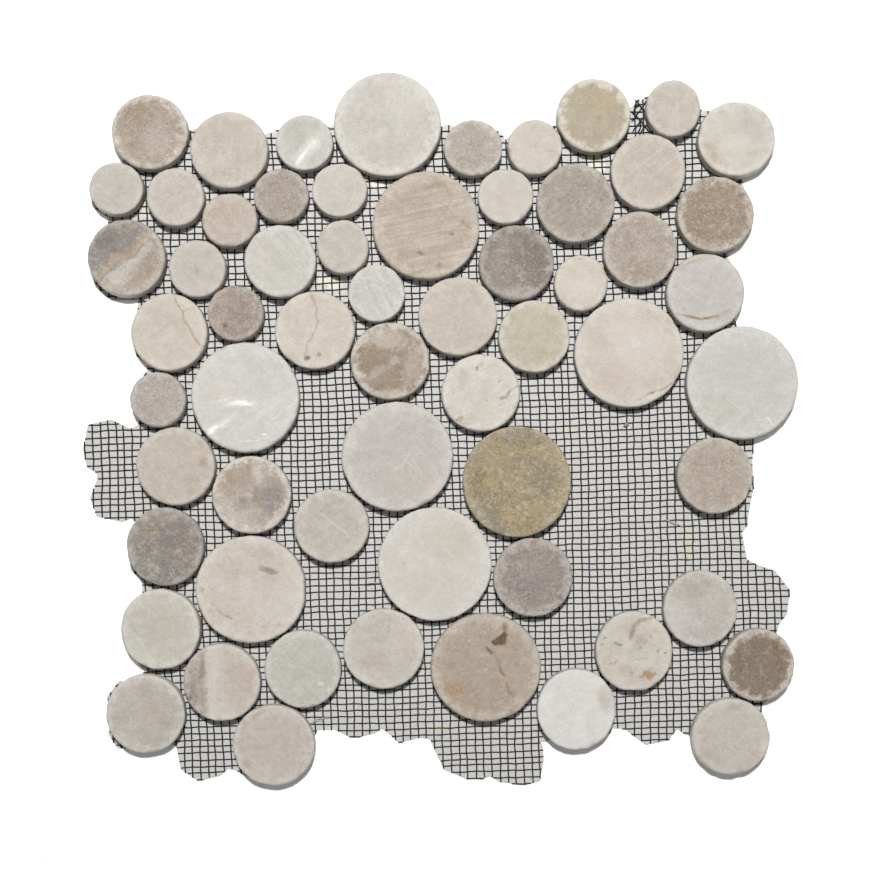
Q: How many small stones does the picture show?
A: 16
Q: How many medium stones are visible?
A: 35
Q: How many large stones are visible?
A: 10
